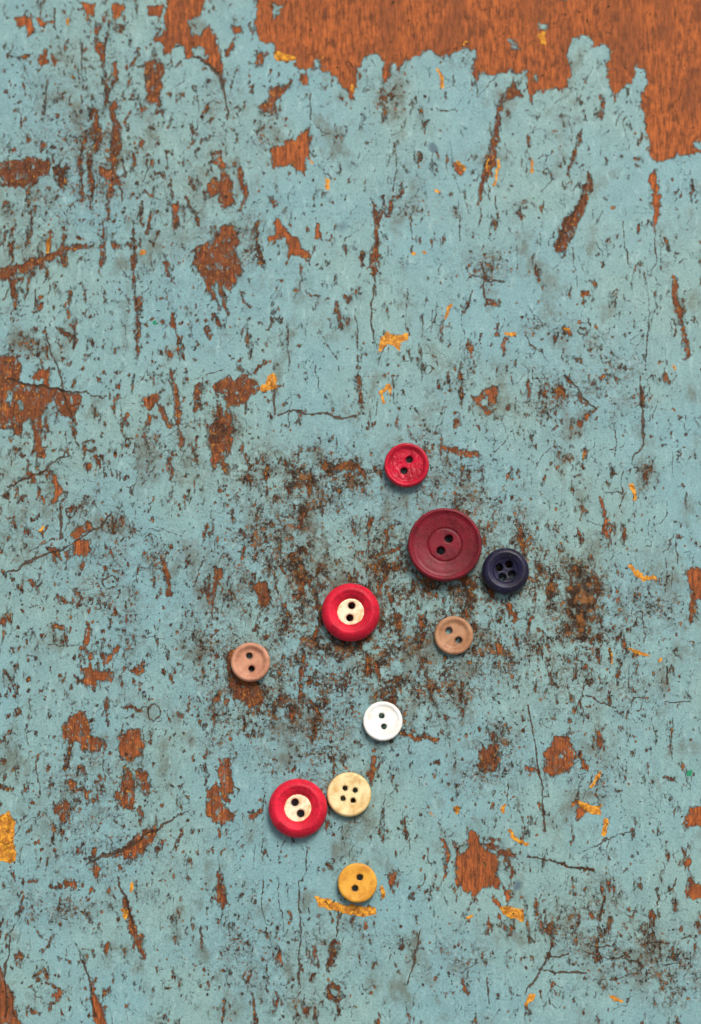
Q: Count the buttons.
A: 10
